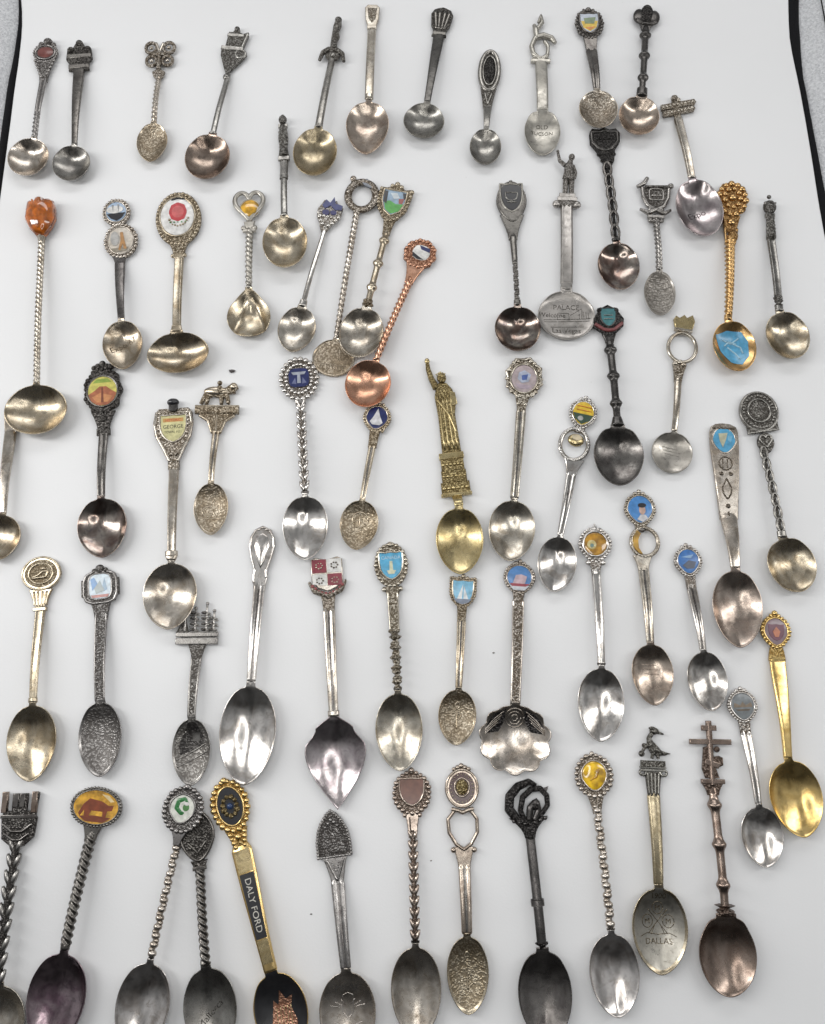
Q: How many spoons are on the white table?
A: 65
